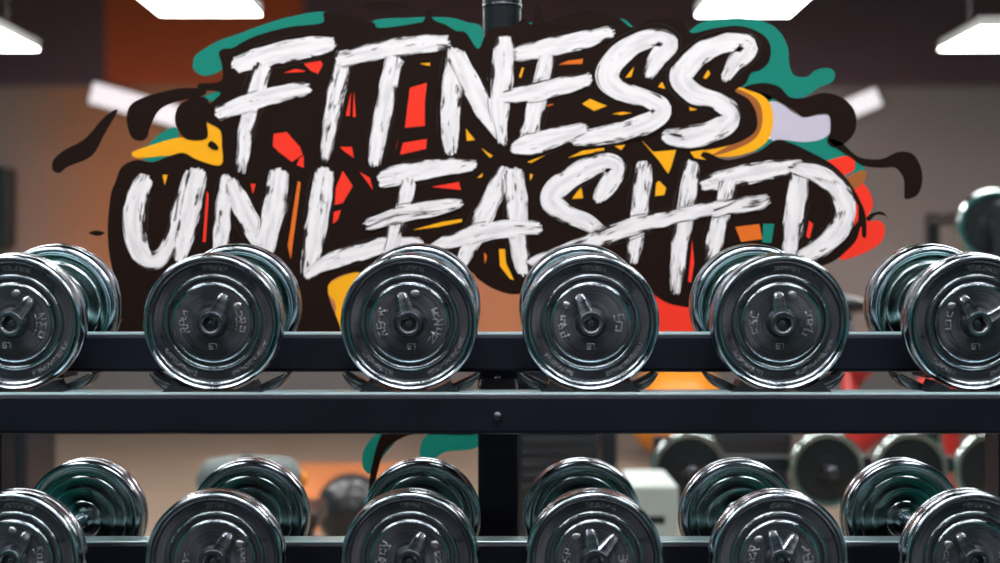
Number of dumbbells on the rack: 12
